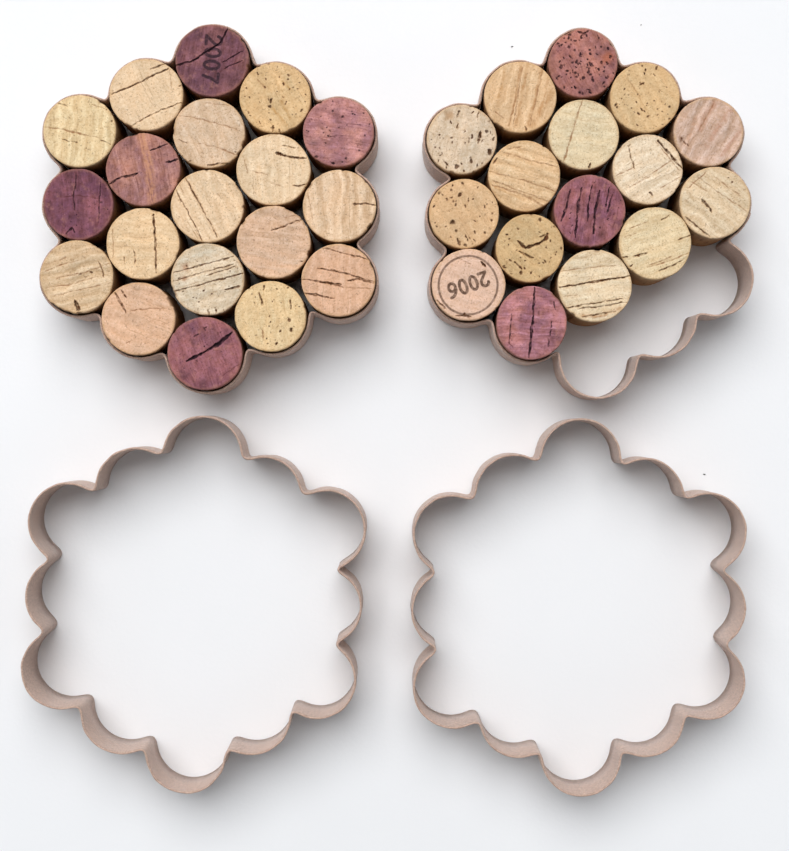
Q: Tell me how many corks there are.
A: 35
